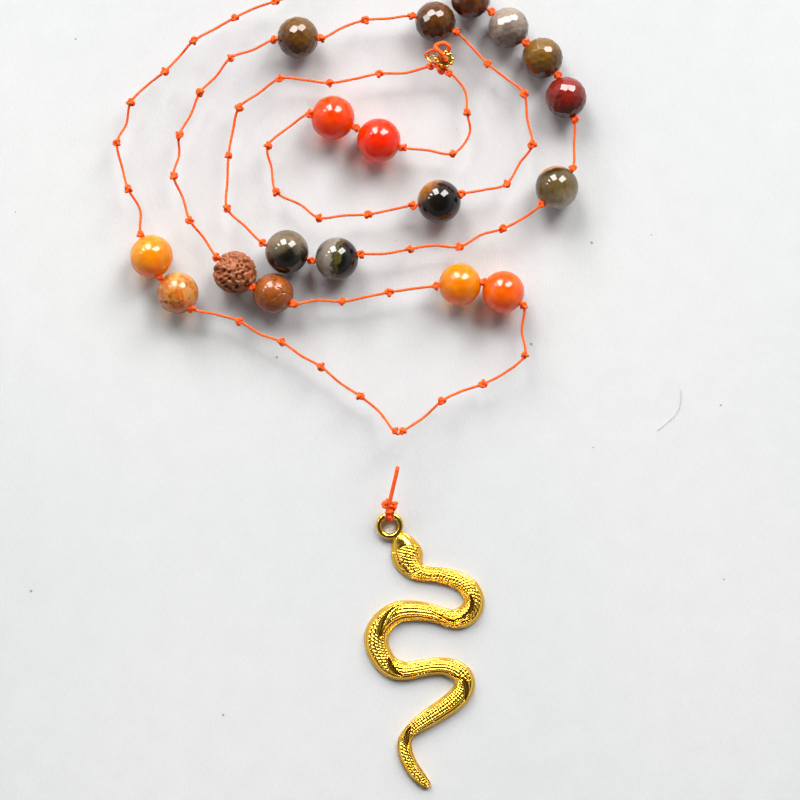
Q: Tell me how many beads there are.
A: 18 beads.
